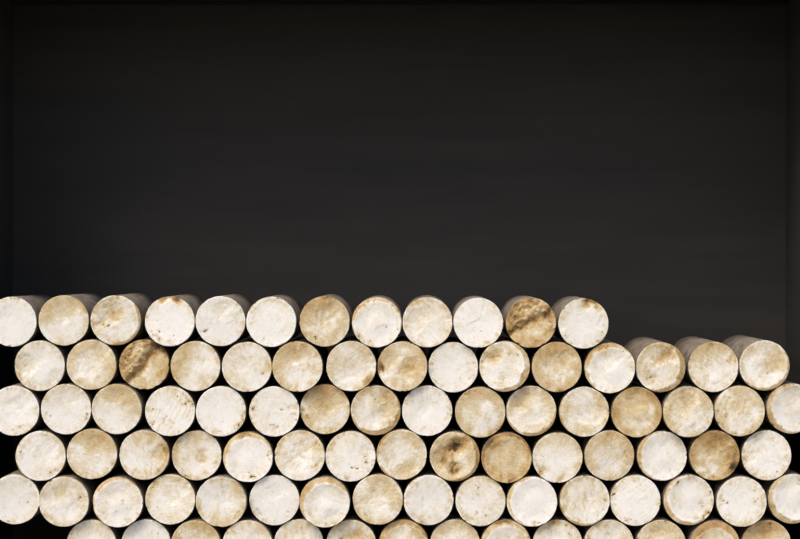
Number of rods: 88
